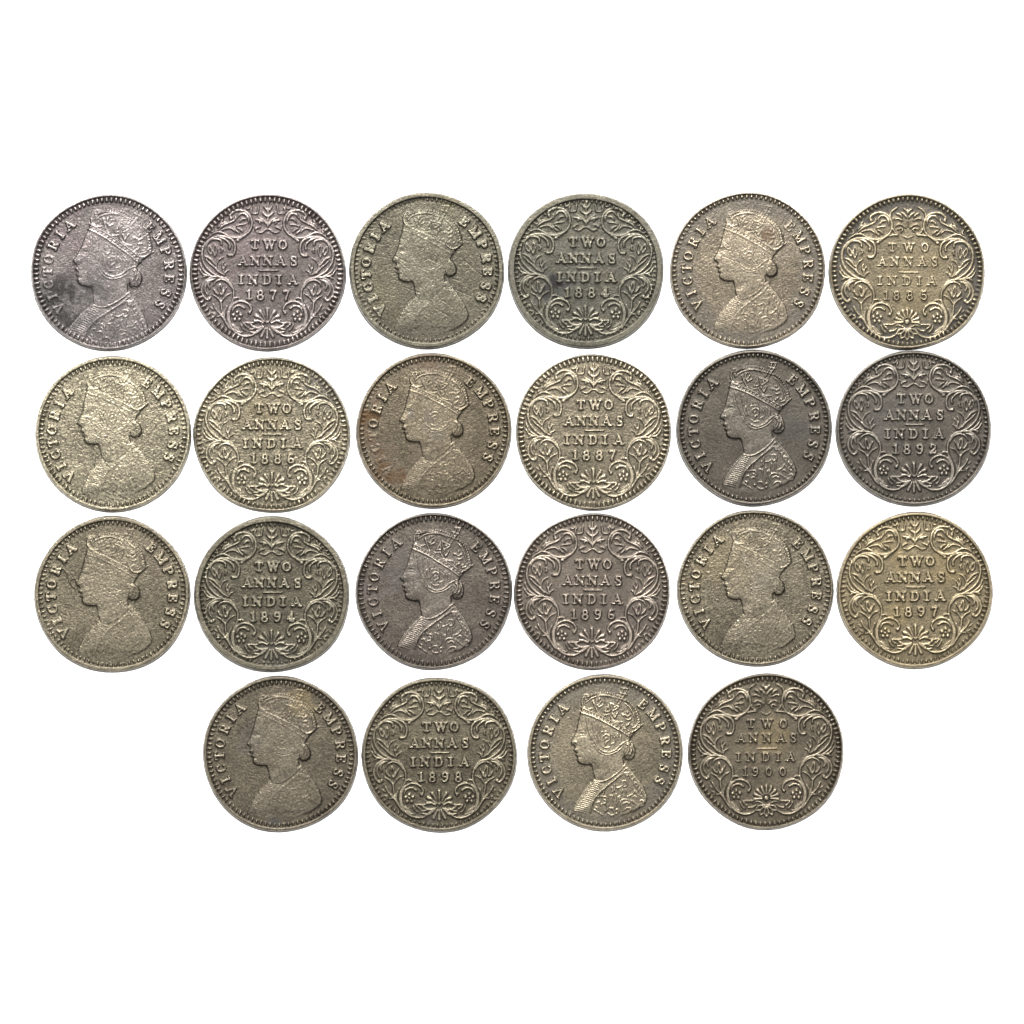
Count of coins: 22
